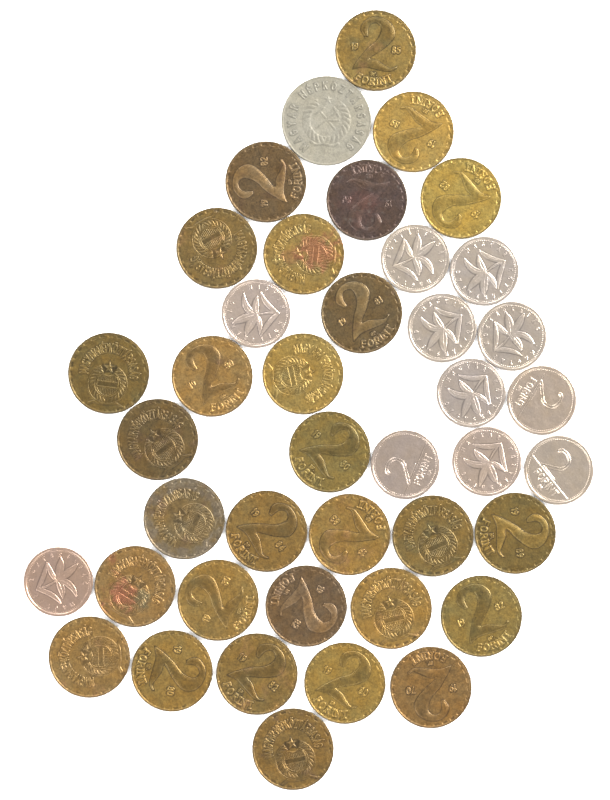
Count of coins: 41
